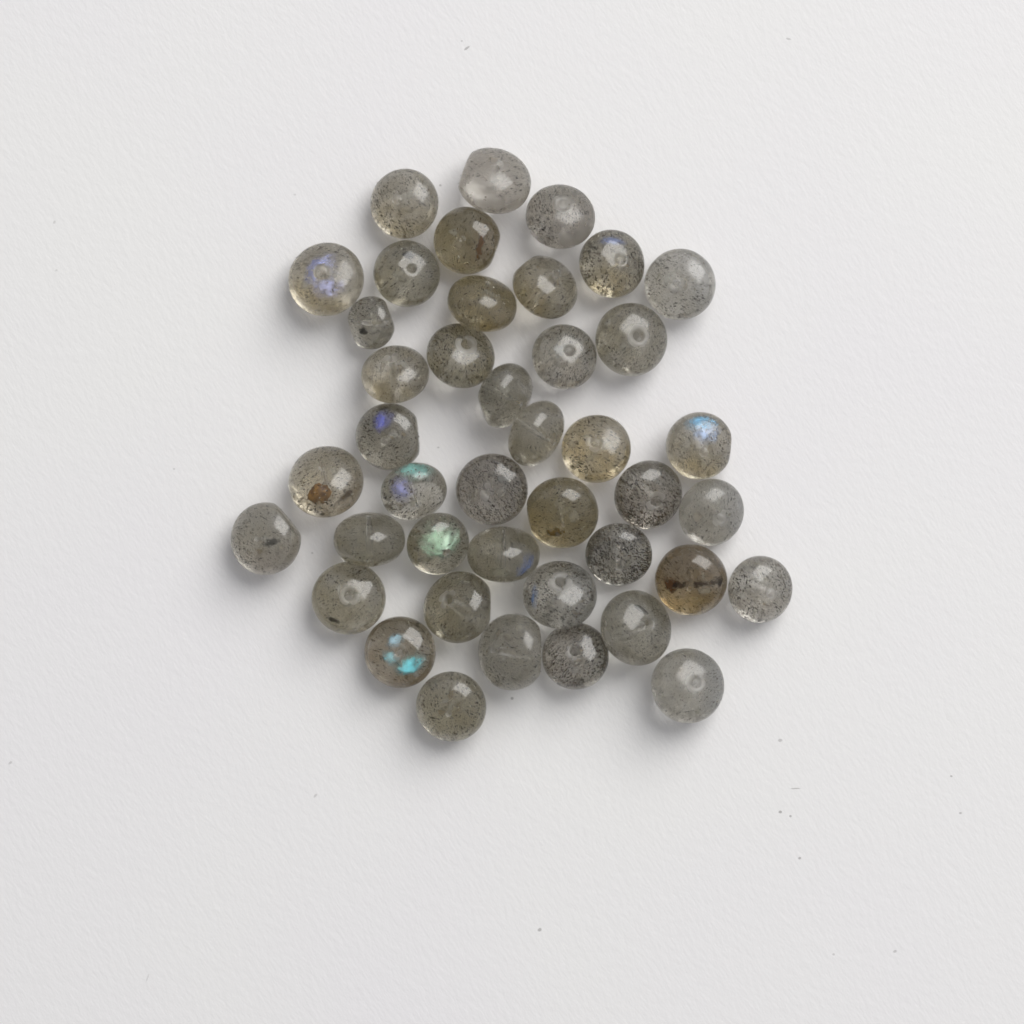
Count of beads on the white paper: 42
